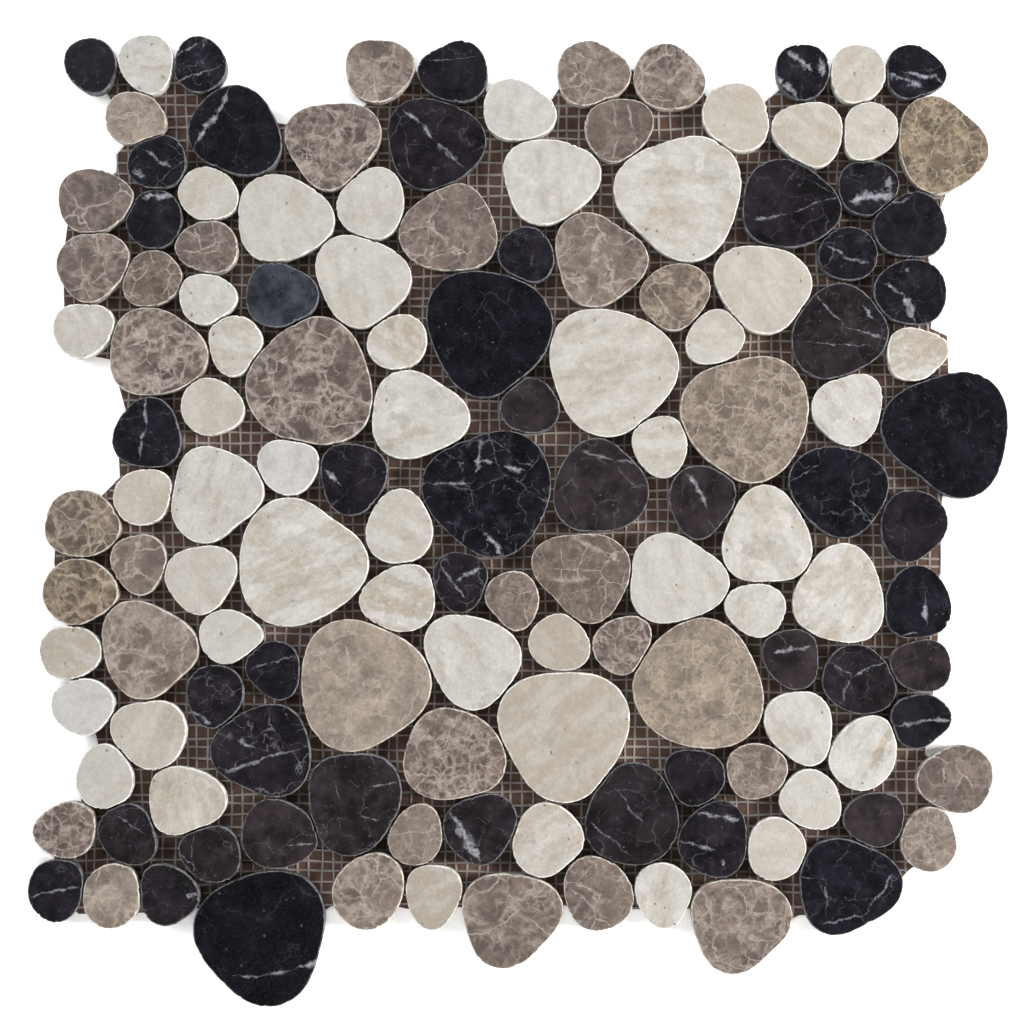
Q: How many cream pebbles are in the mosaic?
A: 51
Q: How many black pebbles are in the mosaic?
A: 49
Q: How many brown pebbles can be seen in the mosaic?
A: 37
